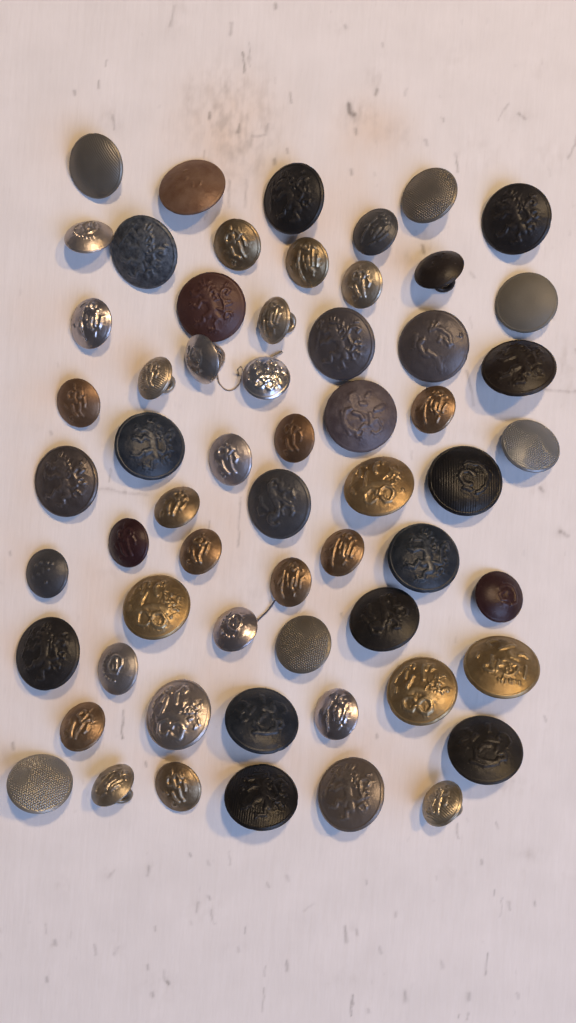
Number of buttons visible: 60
